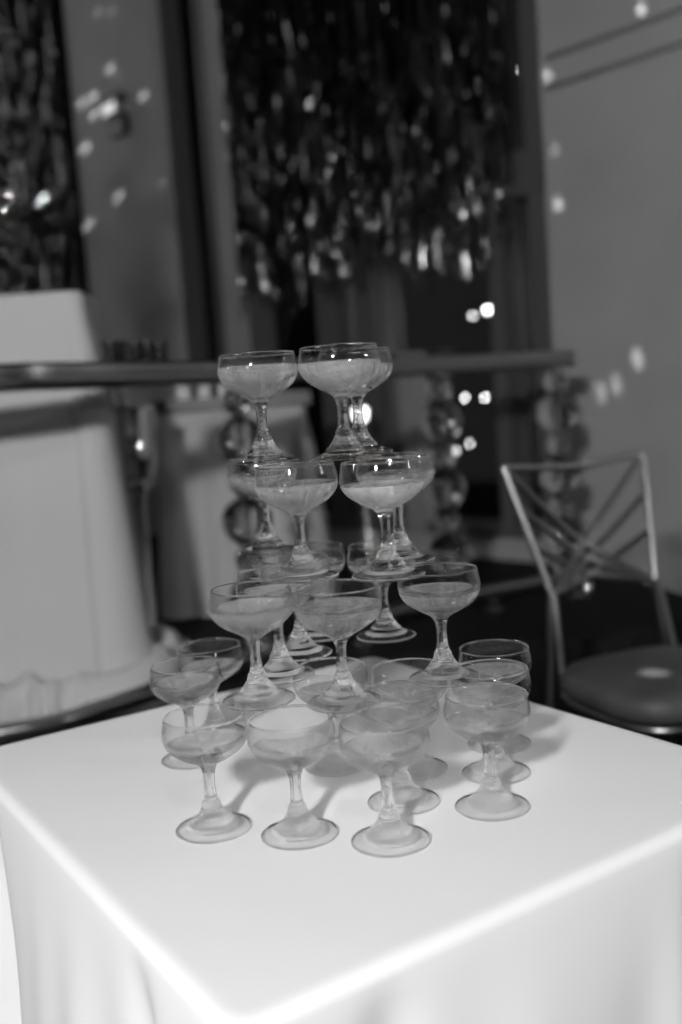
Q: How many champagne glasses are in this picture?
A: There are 25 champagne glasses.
